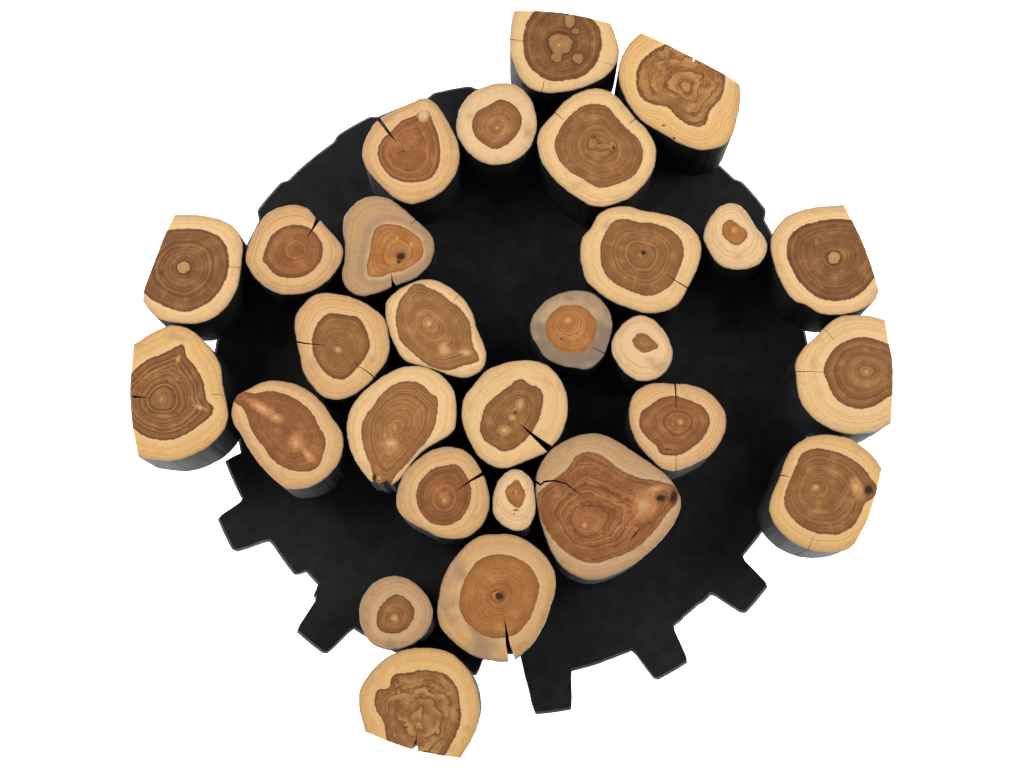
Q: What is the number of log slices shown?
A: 28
